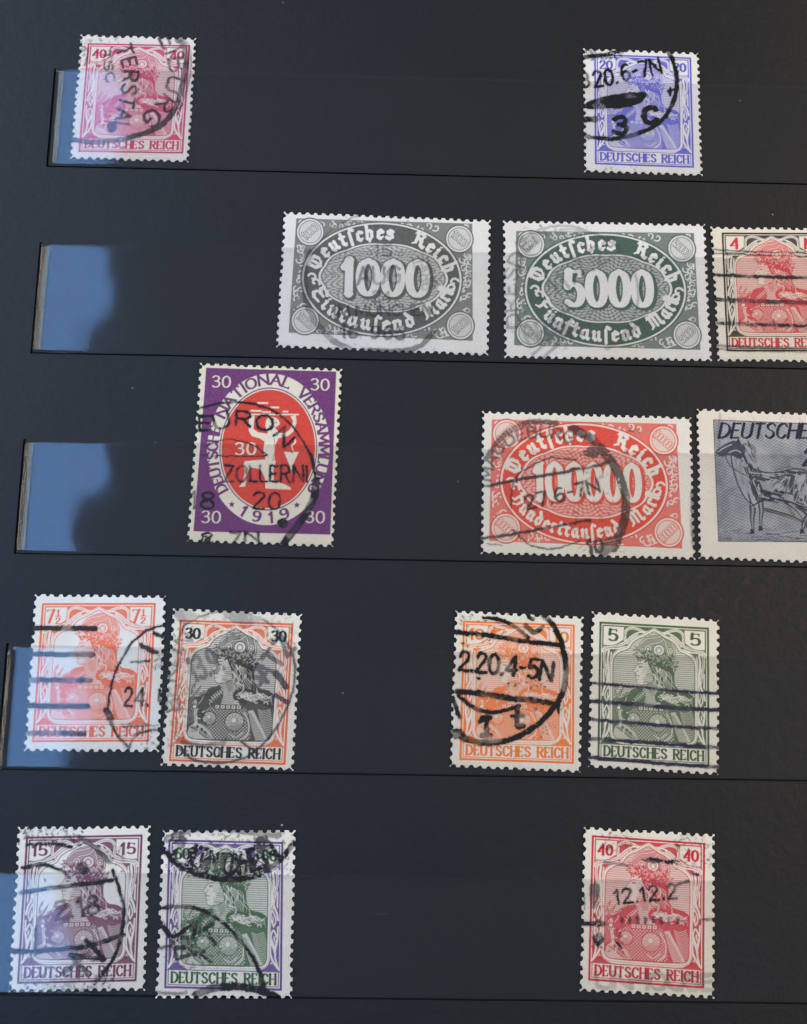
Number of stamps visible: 15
